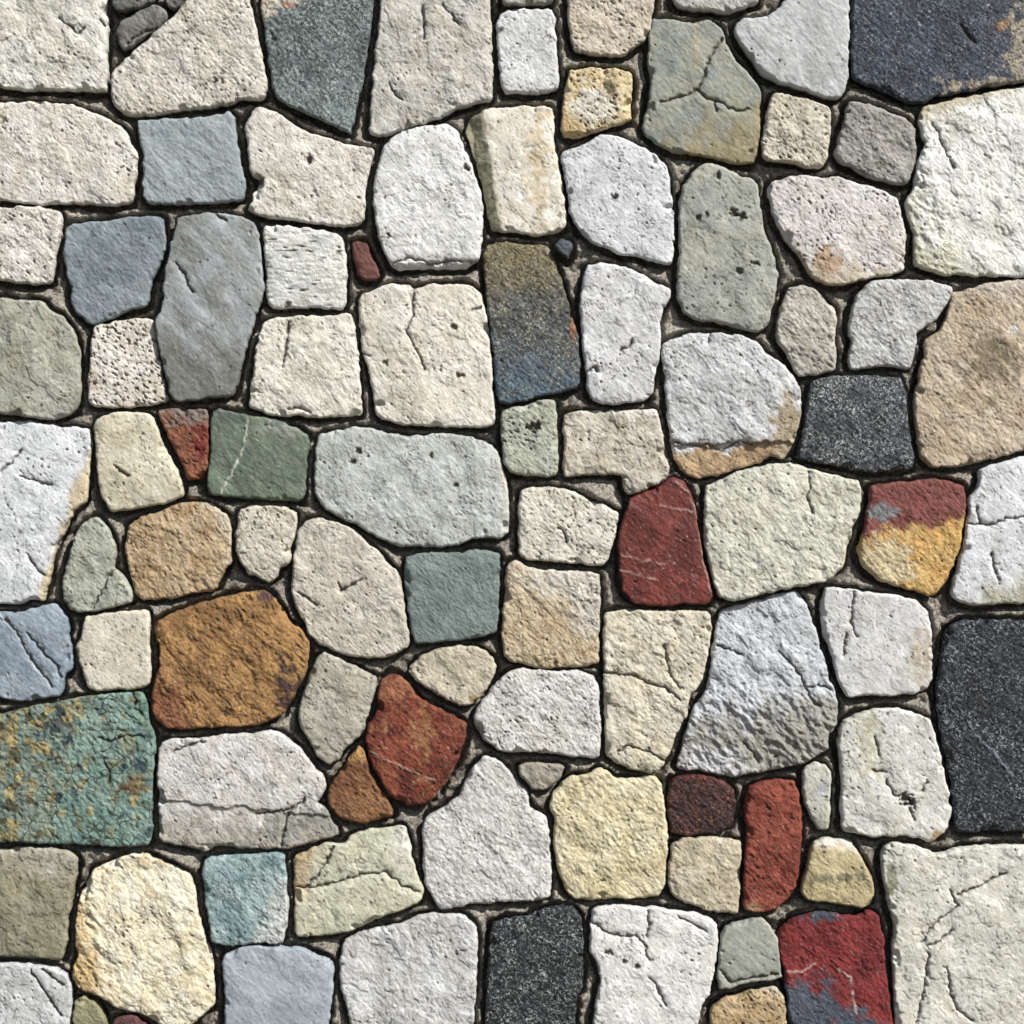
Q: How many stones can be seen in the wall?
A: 99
